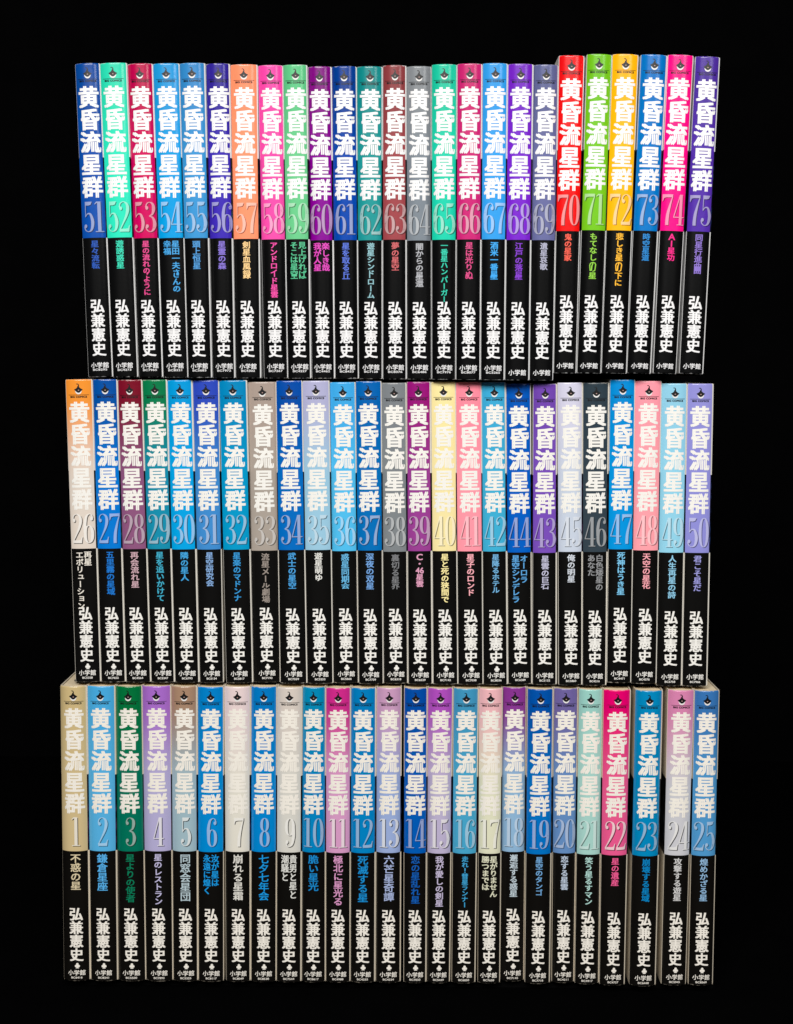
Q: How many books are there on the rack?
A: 75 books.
